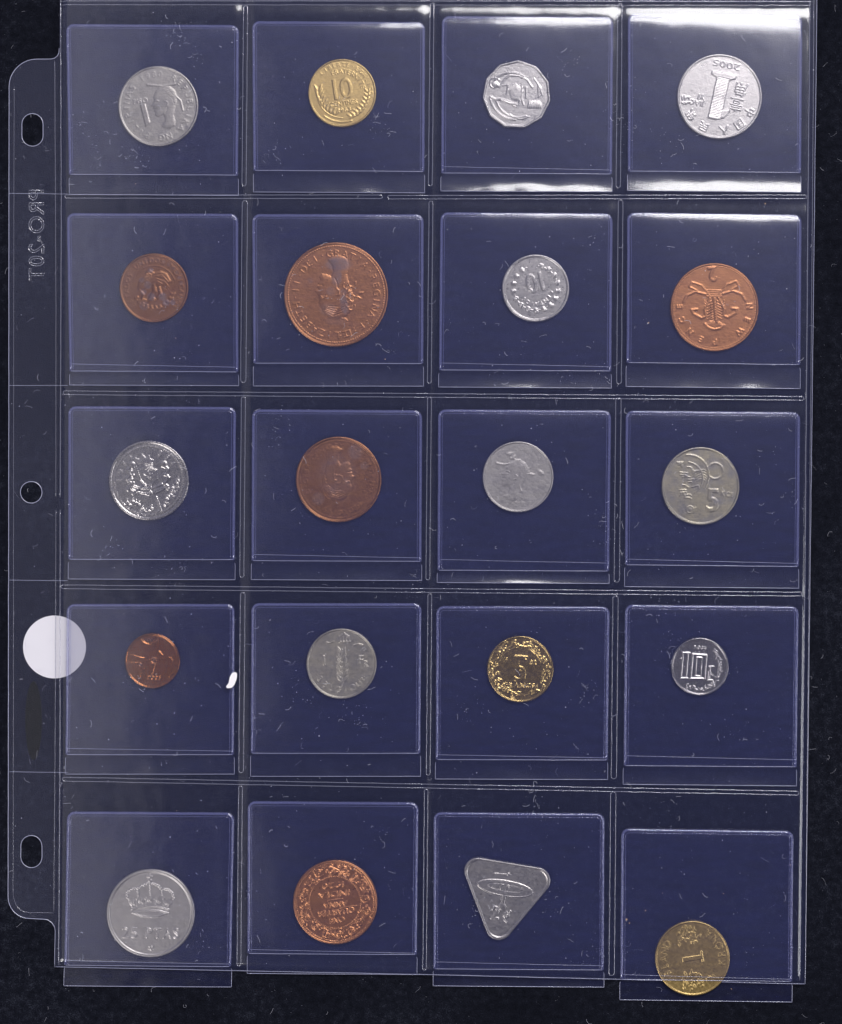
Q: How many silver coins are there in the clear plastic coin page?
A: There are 11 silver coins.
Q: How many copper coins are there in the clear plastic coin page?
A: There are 6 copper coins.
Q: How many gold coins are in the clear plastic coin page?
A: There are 3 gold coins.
